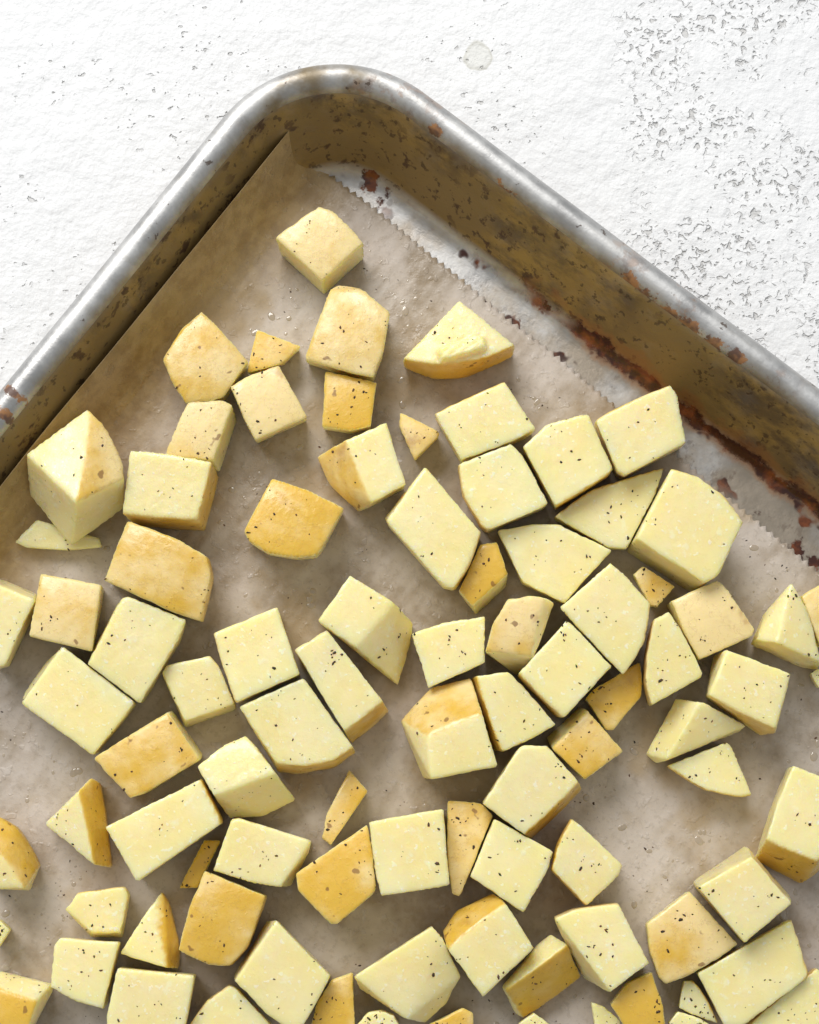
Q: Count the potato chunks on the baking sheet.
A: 90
